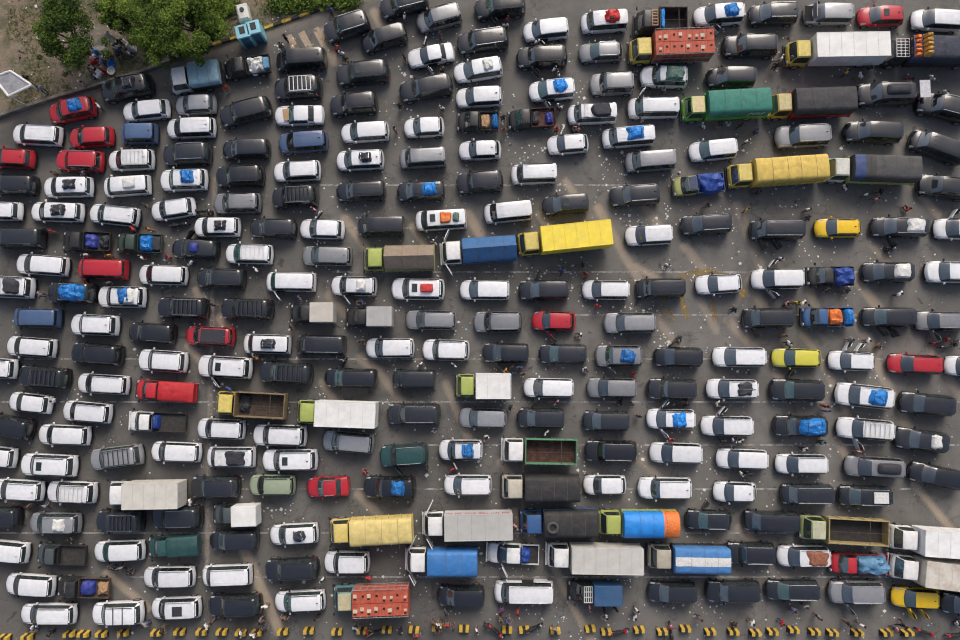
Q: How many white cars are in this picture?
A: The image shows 102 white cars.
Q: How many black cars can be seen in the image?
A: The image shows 86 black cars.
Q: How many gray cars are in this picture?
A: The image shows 22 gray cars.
